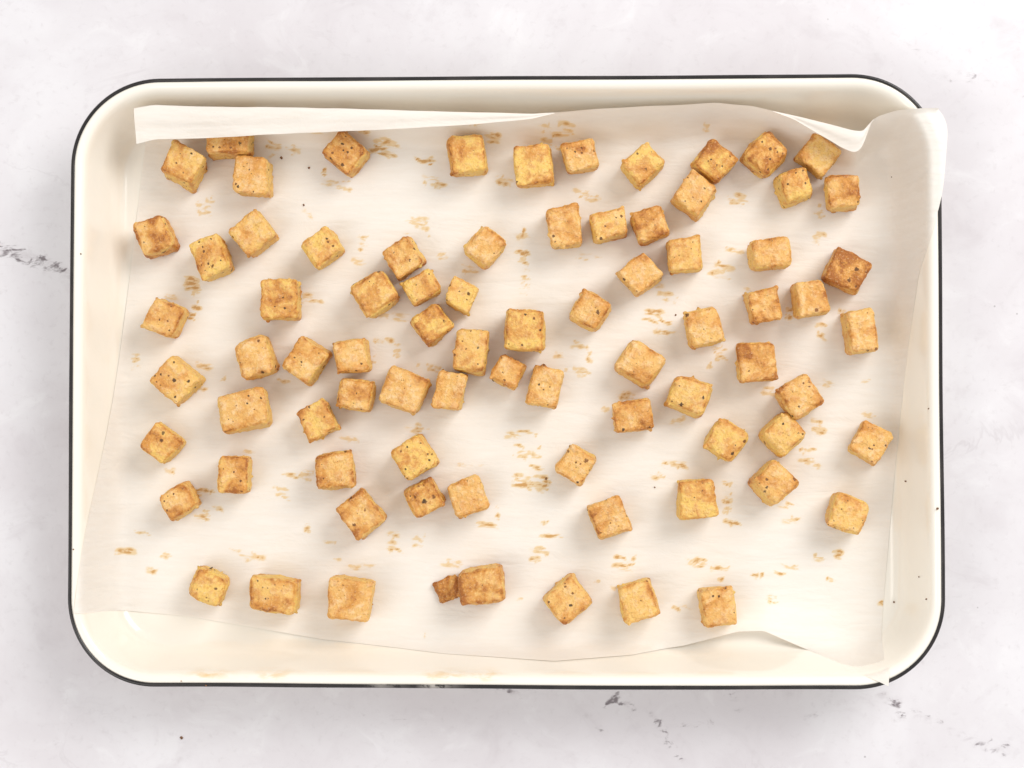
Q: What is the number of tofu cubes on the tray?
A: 79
